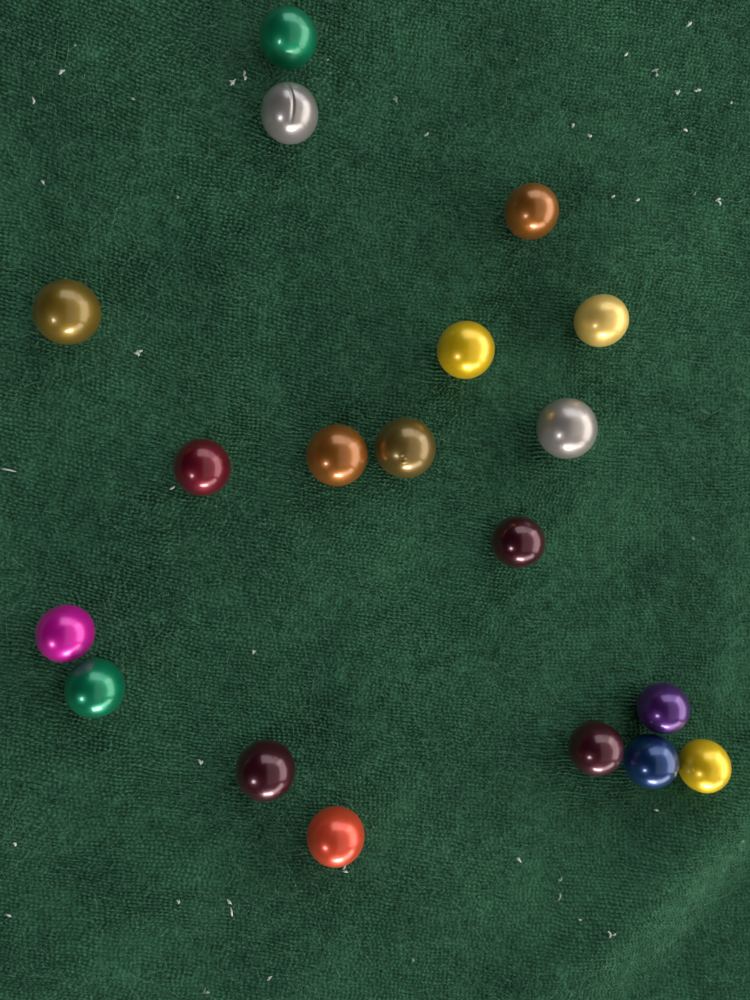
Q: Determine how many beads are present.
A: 19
